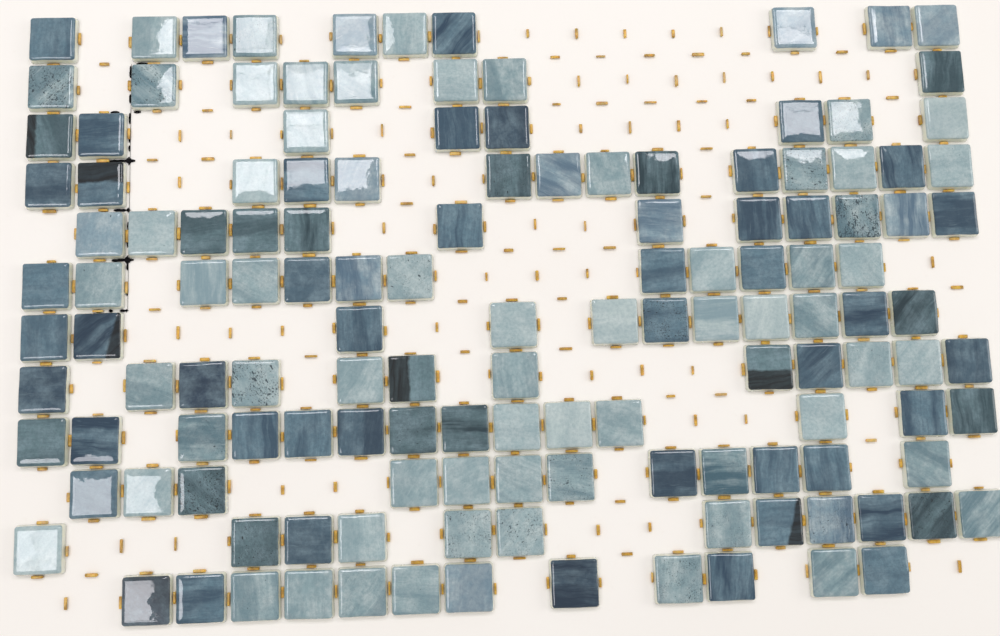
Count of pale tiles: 75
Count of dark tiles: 62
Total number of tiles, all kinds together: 137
